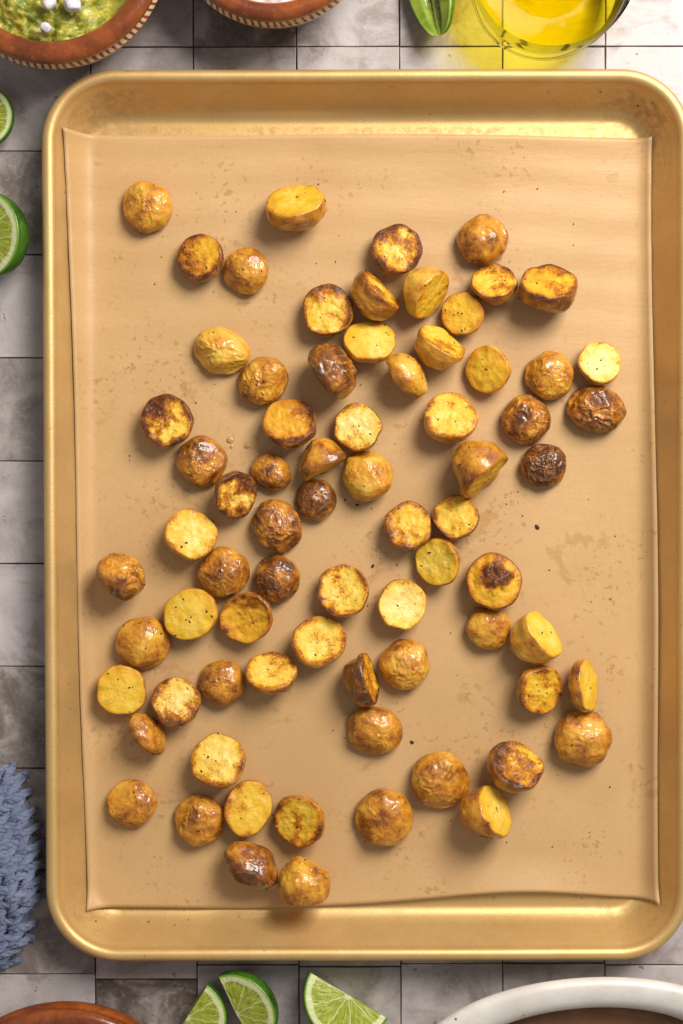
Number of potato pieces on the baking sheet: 74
